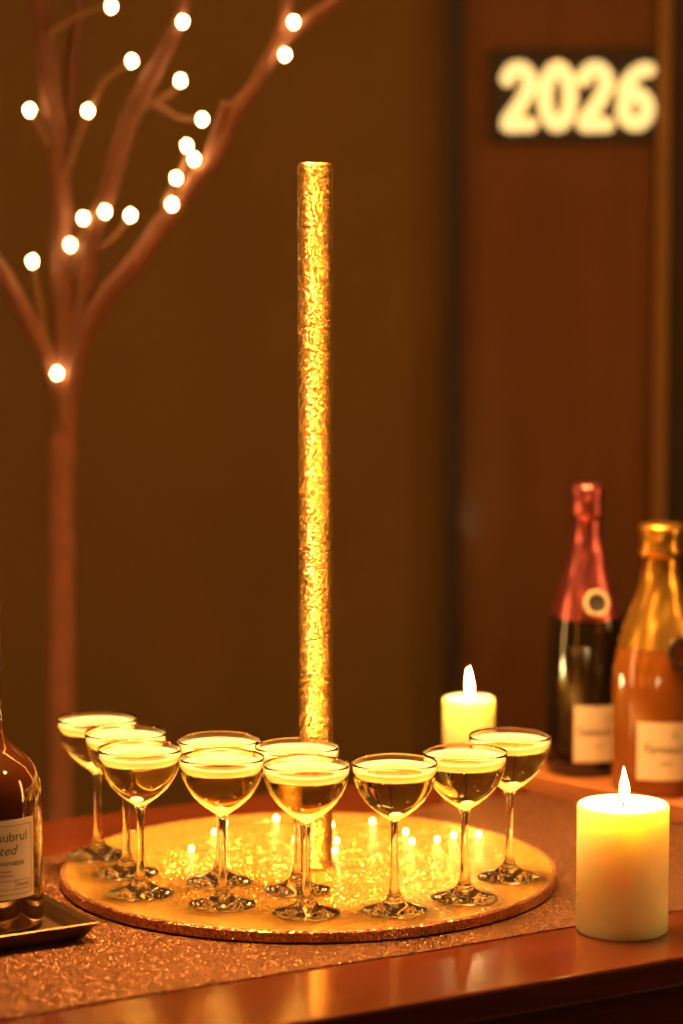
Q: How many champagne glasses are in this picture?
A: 10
